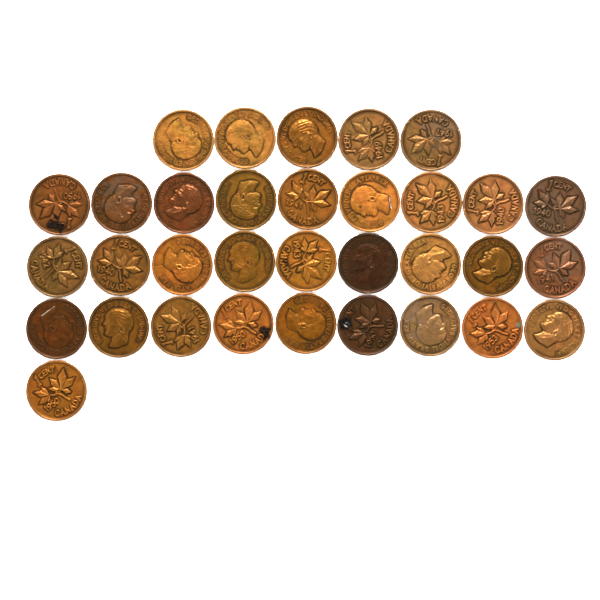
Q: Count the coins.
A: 33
